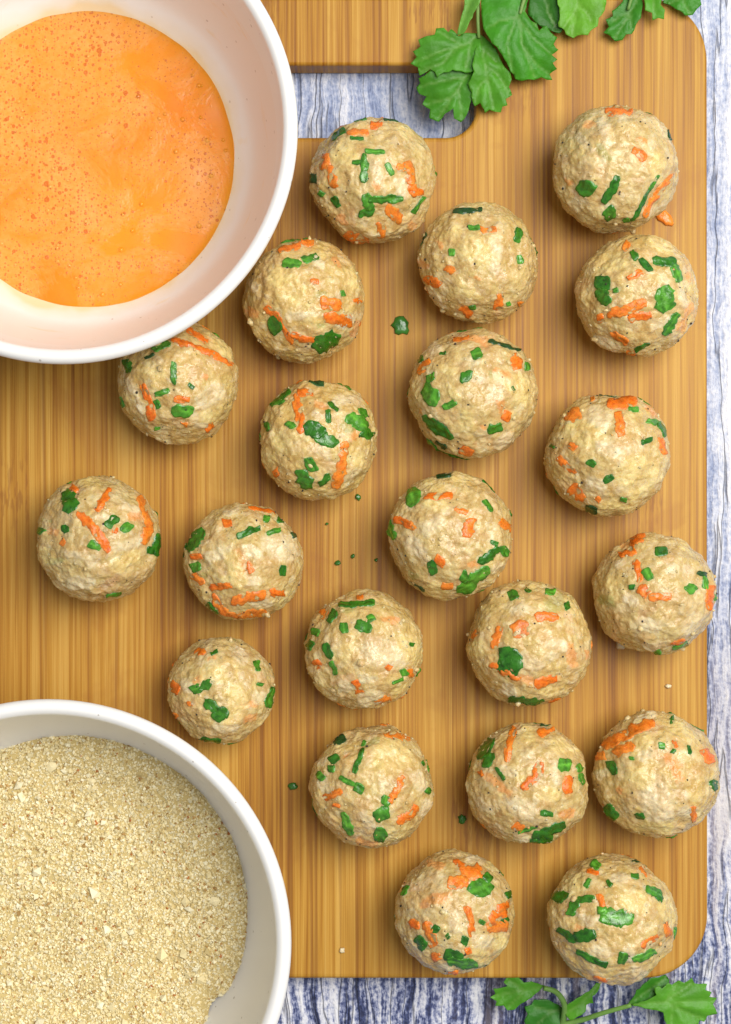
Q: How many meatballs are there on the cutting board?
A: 21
